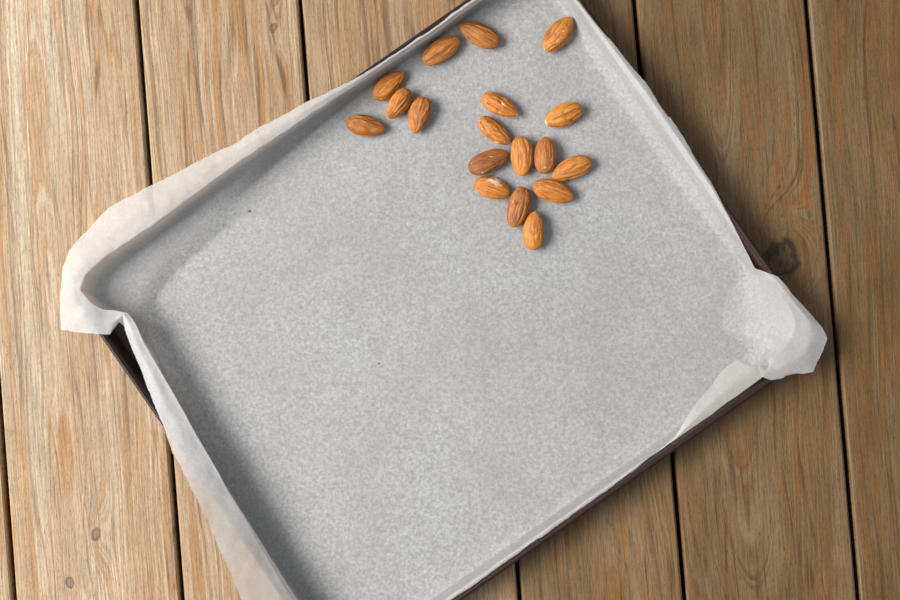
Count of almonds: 18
